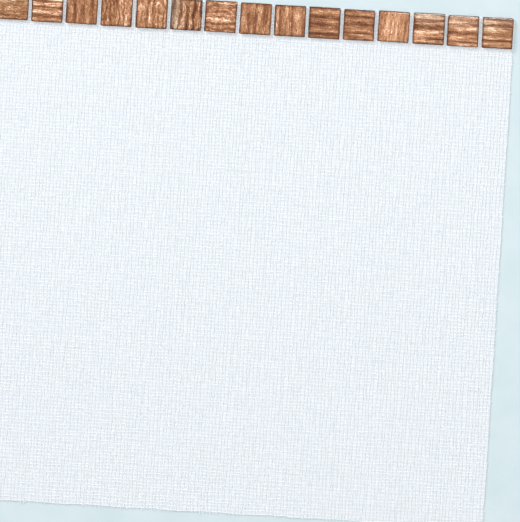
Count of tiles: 15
